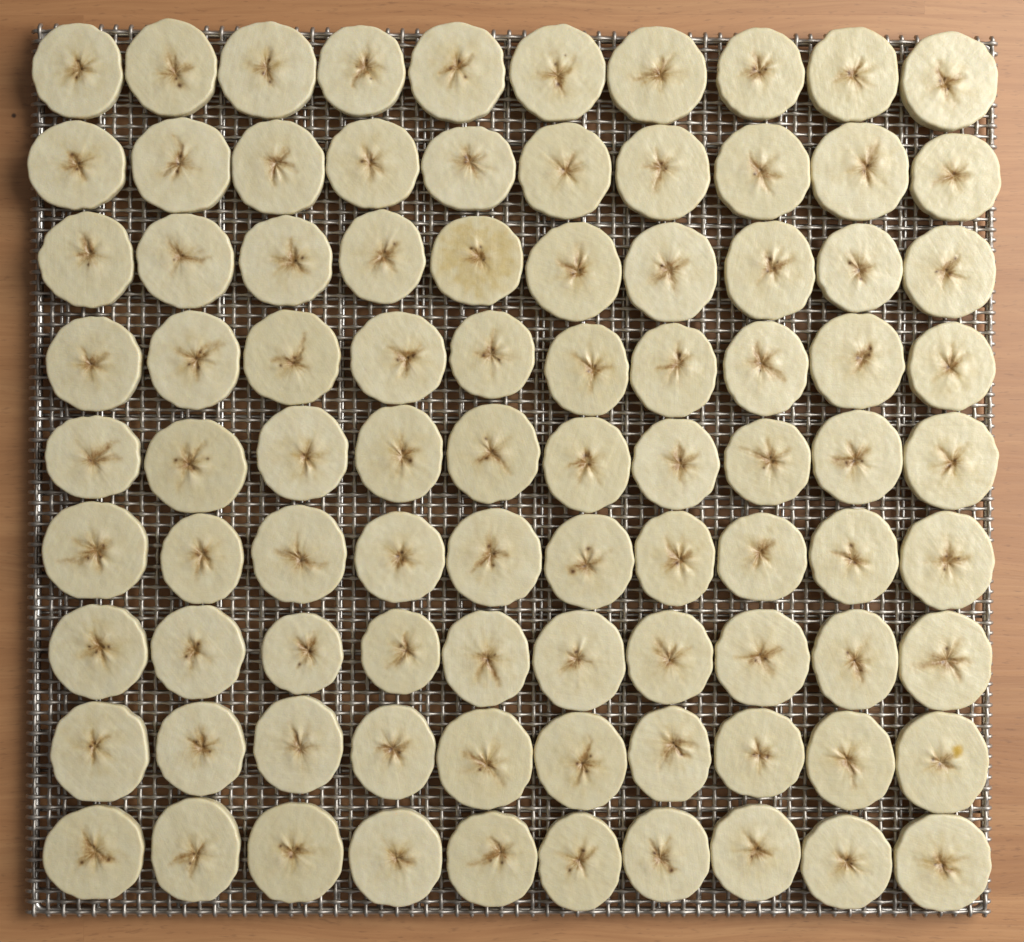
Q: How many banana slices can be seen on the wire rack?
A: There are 90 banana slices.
